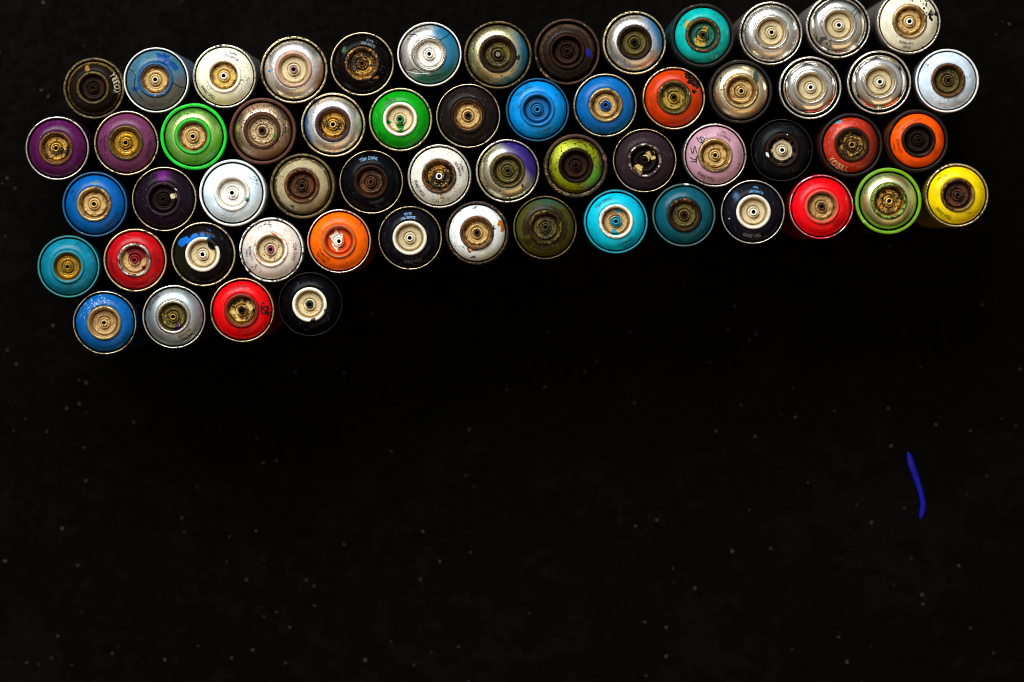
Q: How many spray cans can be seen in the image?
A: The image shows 58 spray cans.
